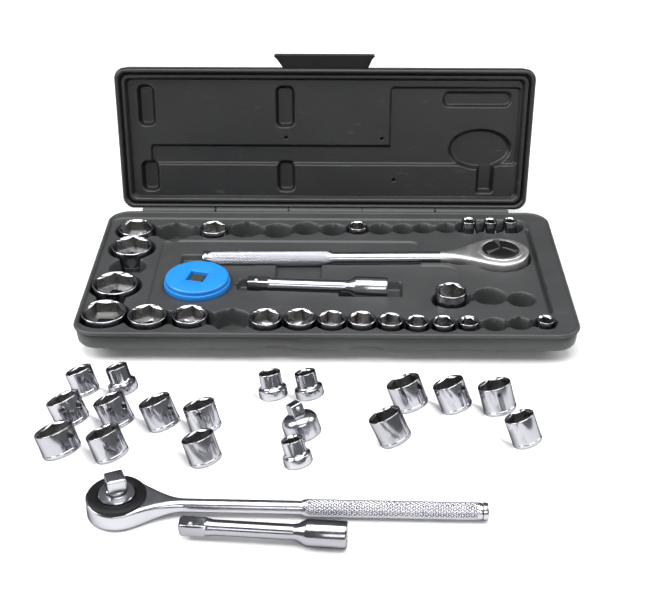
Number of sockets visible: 38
